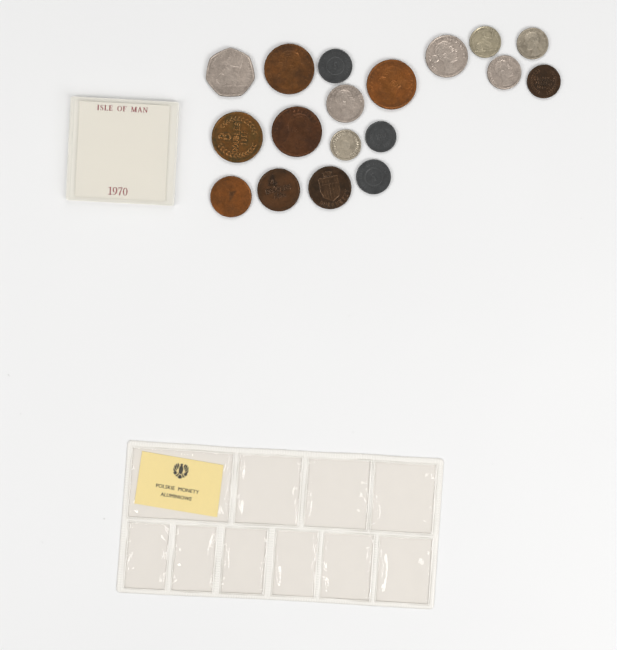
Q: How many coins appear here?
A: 18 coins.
